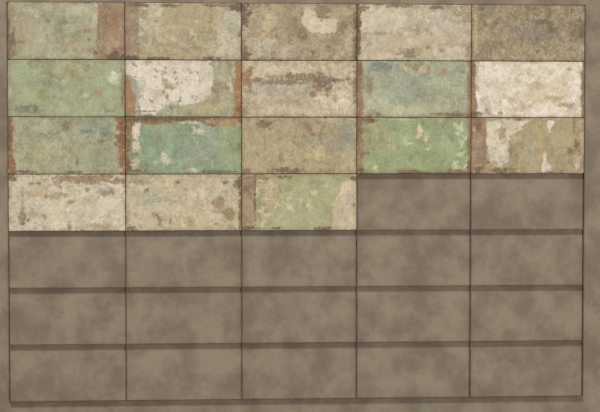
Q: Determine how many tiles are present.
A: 18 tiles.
